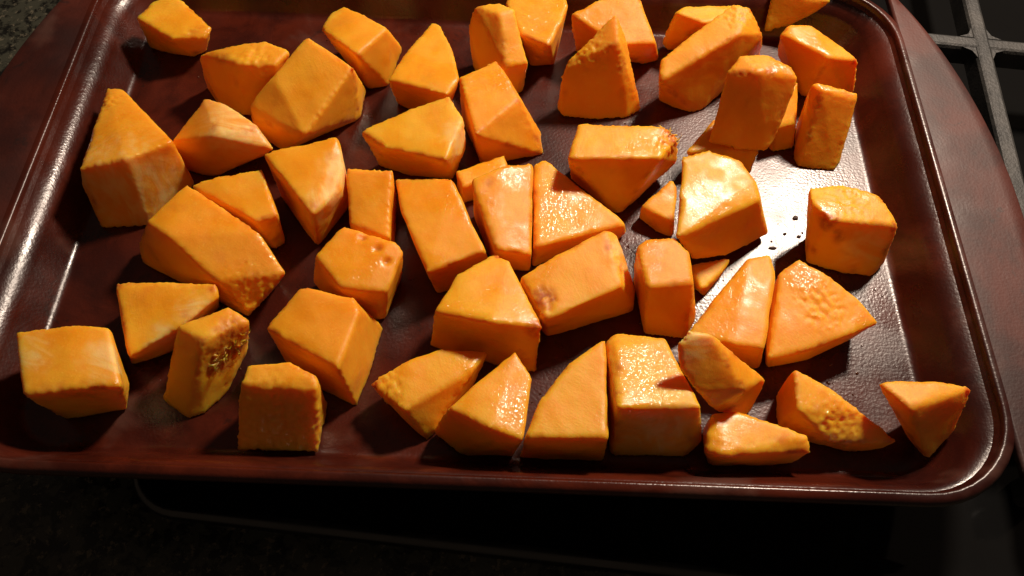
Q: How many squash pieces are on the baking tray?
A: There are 53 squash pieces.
